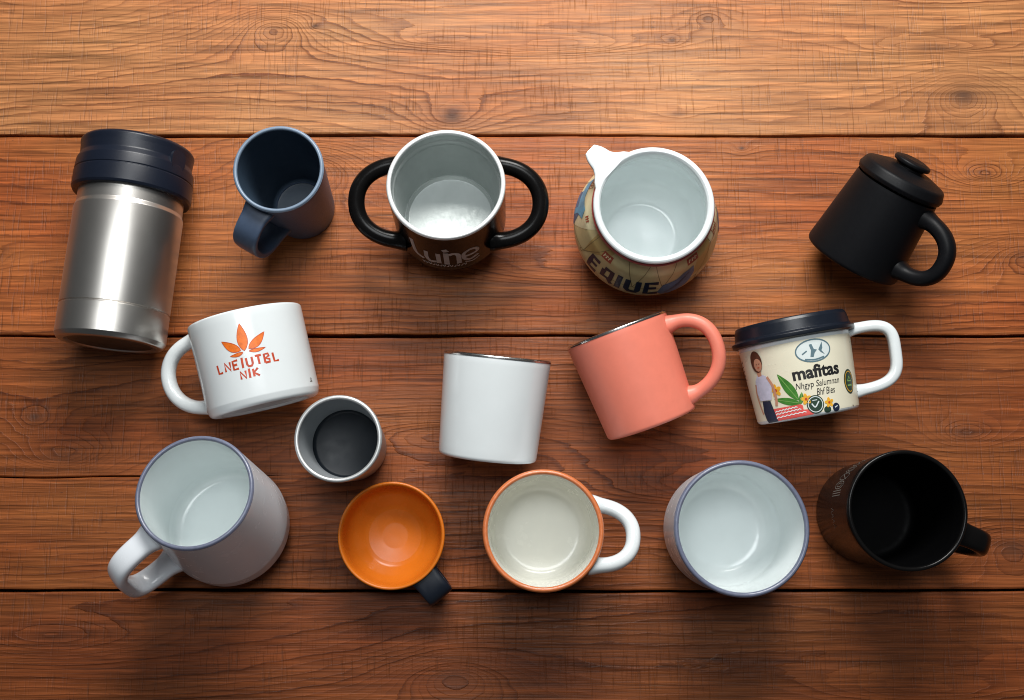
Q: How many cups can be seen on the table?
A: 14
